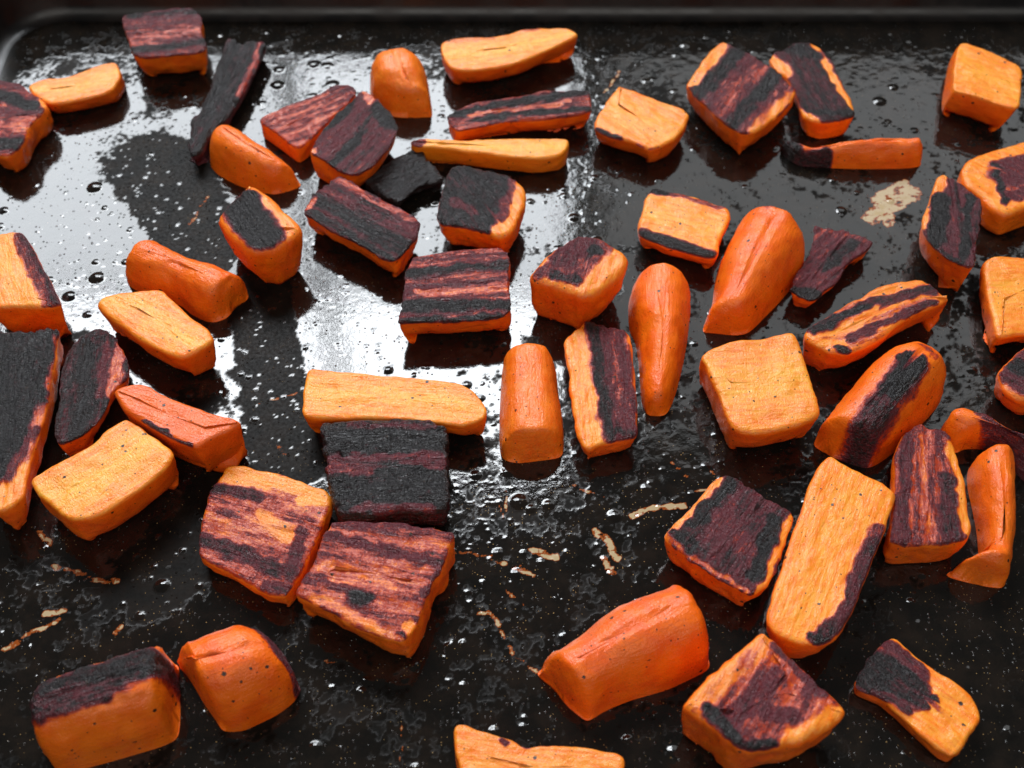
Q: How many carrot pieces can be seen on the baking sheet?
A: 57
